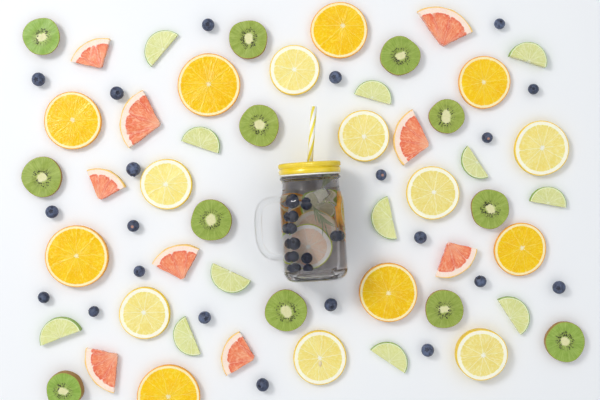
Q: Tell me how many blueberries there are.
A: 31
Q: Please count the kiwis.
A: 12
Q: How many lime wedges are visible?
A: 12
